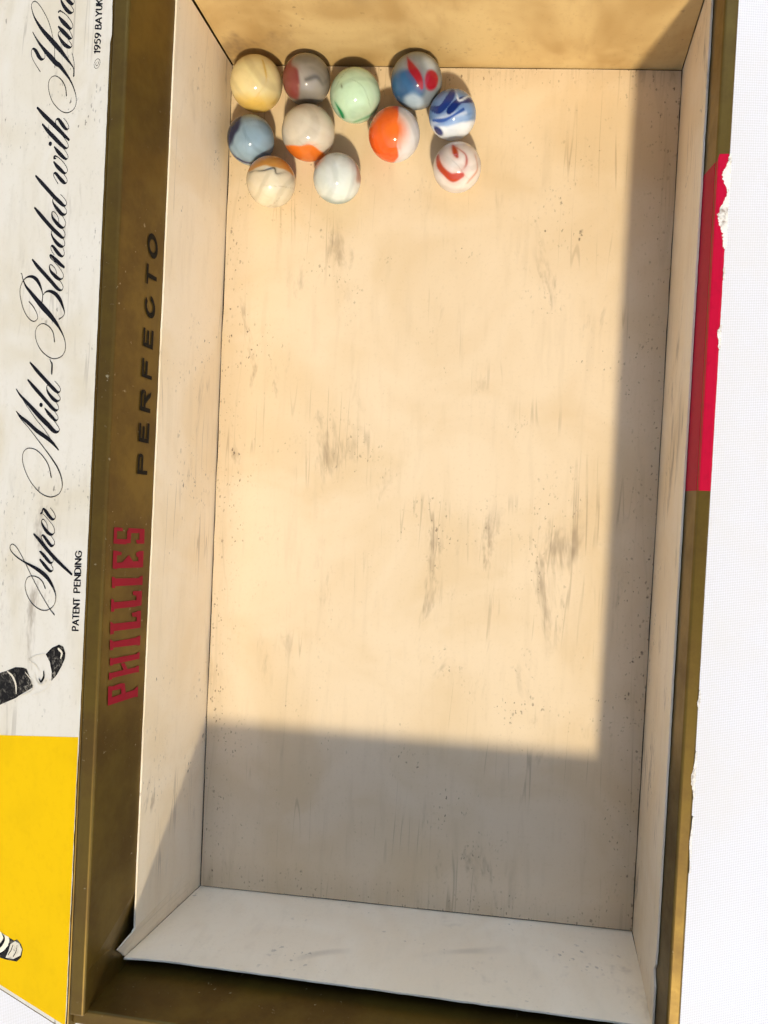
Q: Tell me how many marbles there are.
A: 11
